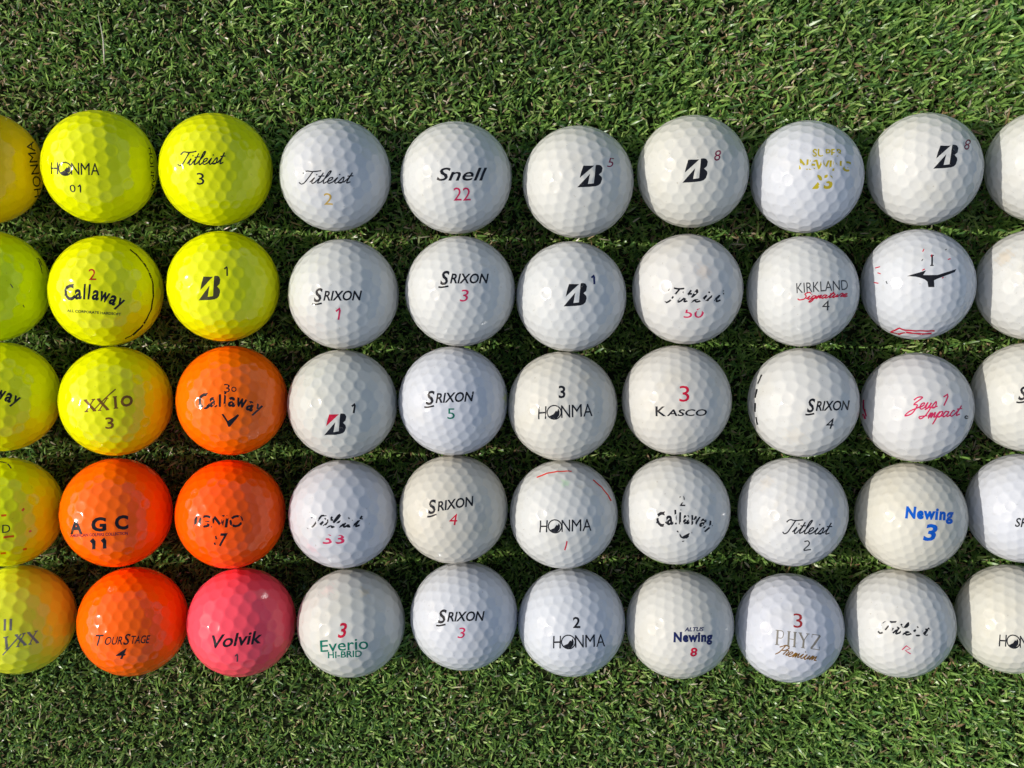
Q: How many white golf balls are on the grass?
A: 35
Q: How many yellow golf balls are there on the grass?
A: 10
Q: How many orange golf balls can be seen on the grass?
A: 4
